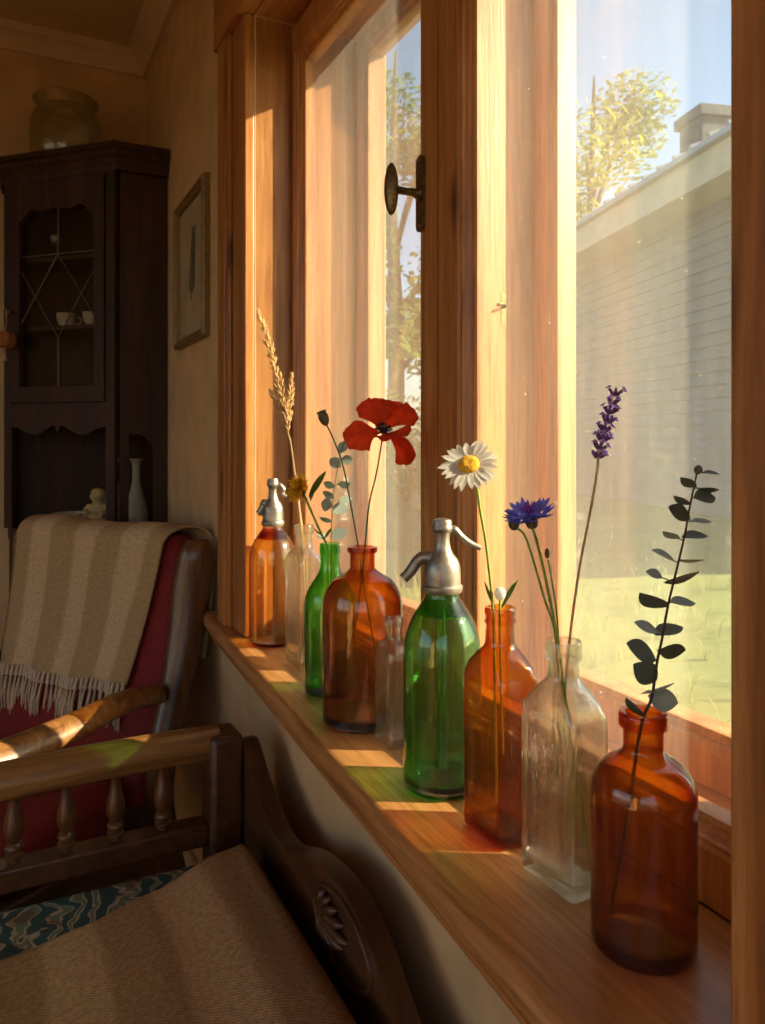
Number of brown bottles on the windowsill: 4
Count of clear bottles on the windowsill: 3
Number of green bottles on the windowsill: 2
